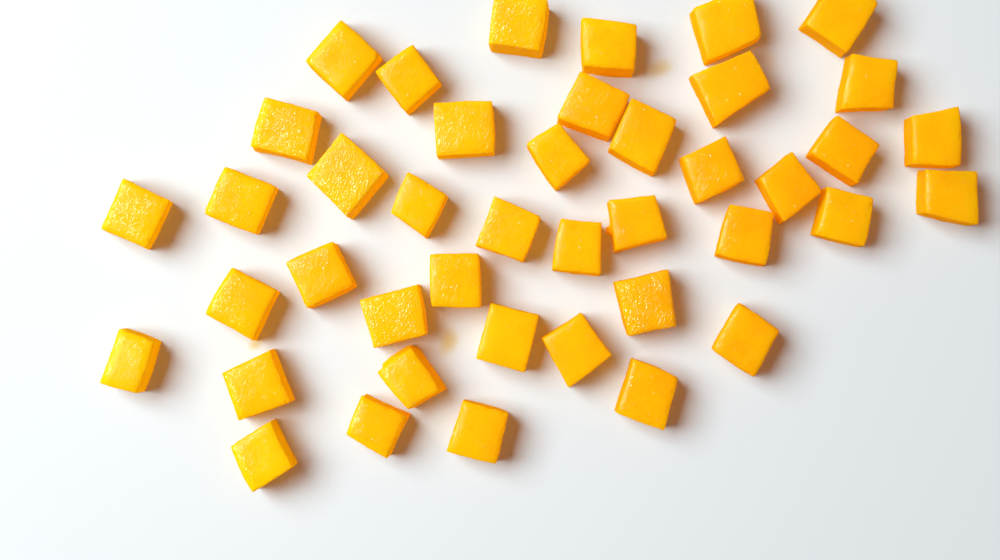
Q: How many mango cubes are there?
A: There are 42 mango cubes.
